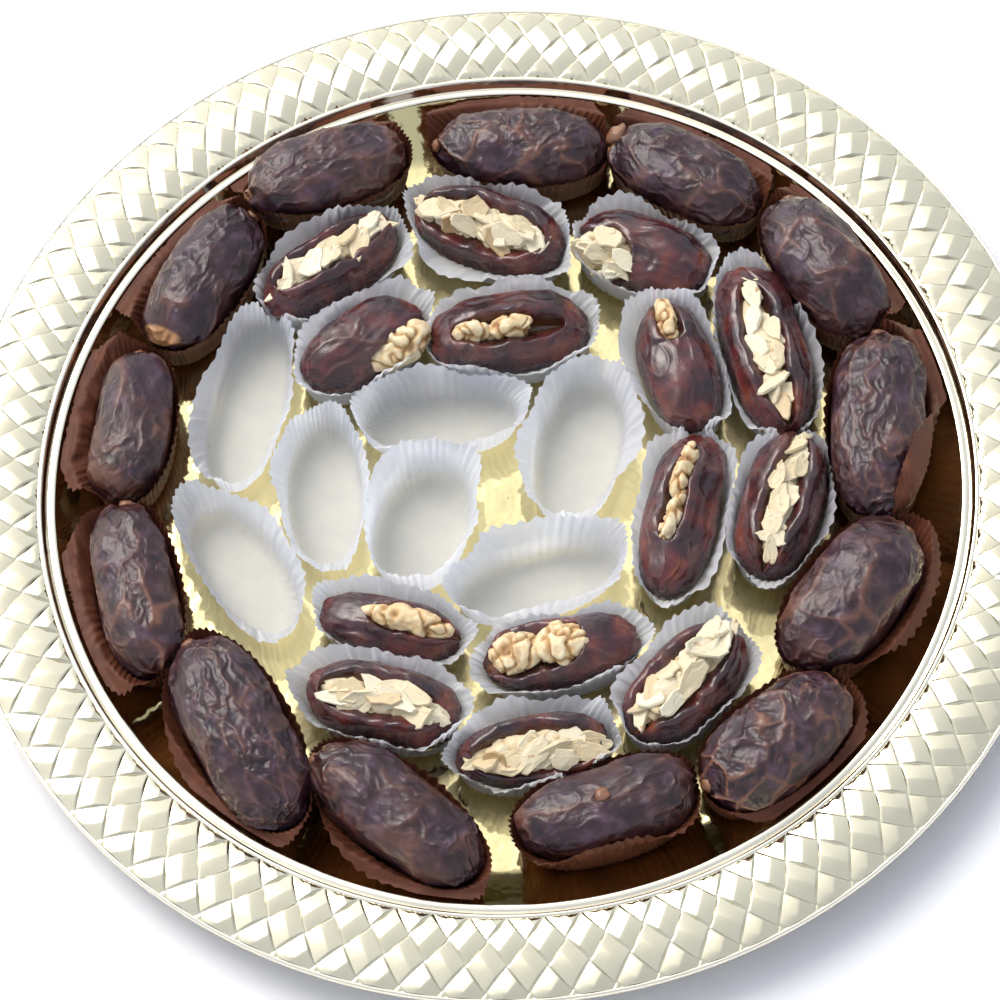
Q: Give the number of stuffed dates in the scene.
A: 14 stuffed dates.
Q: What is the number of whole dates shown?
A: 13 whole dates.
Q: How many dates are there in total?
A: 27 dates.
